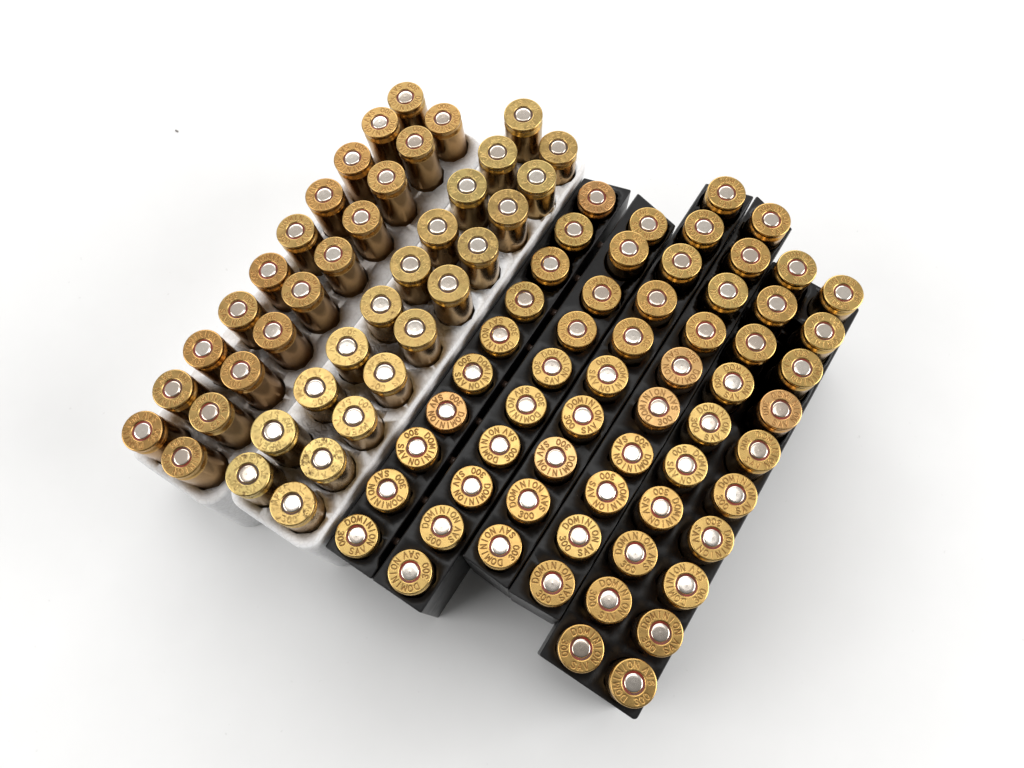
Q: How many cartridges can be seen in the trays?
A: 100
